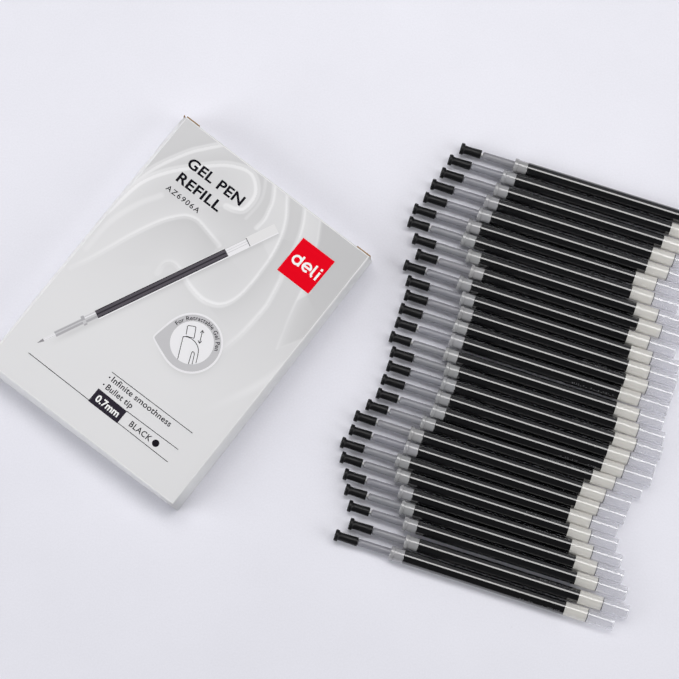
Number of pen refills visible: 29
